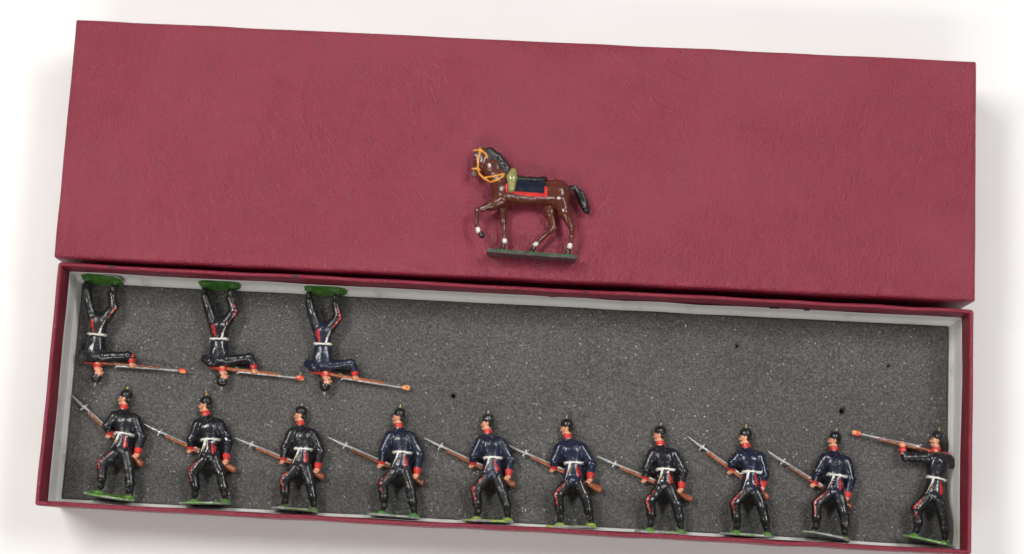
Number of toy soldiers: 13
